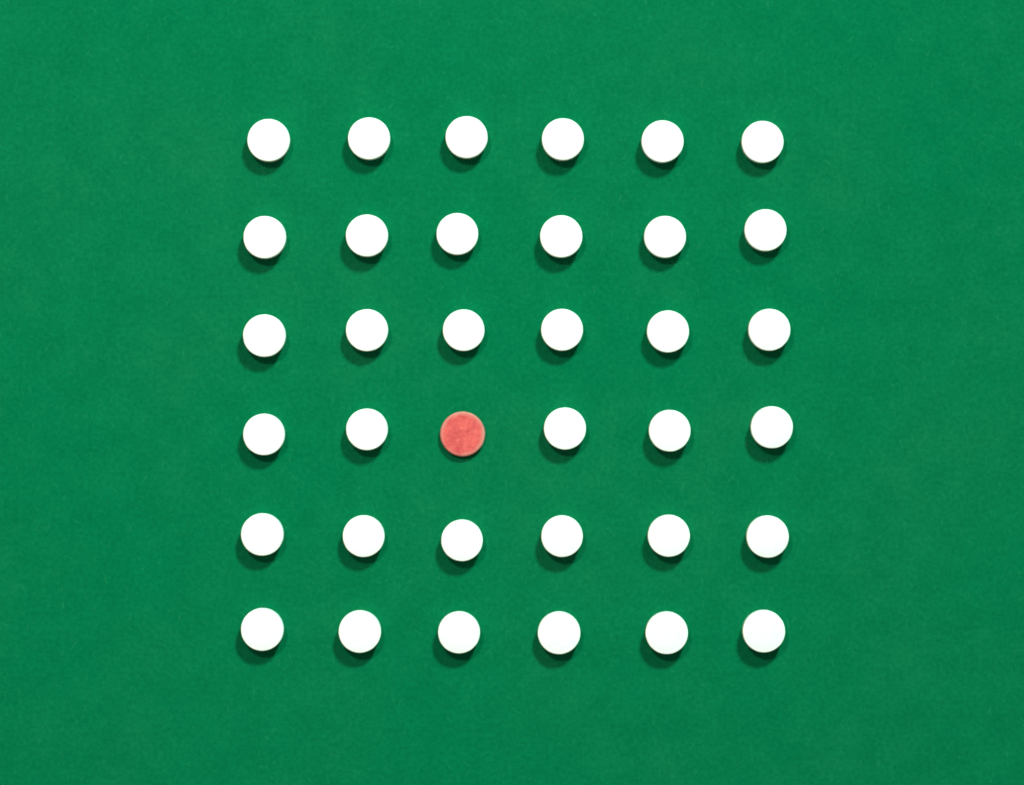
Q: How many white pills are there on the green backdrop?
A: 35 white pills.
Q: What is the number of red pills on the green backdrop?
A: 1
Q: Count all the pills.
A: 36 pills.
